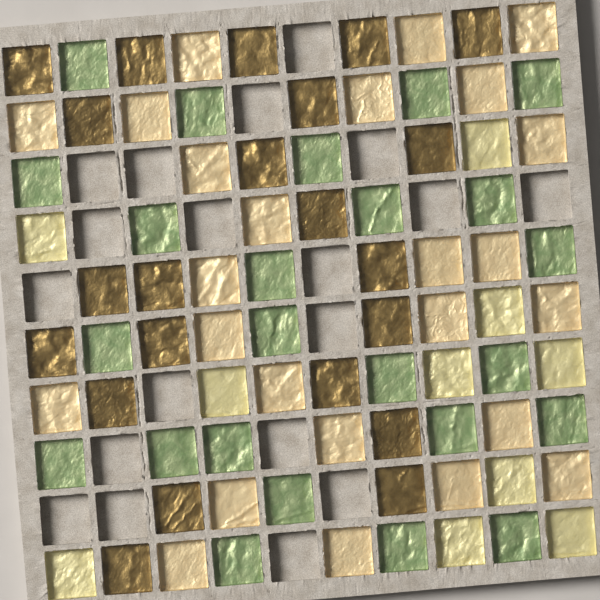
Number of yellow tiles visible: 10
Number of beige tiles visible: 25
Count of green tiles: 24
